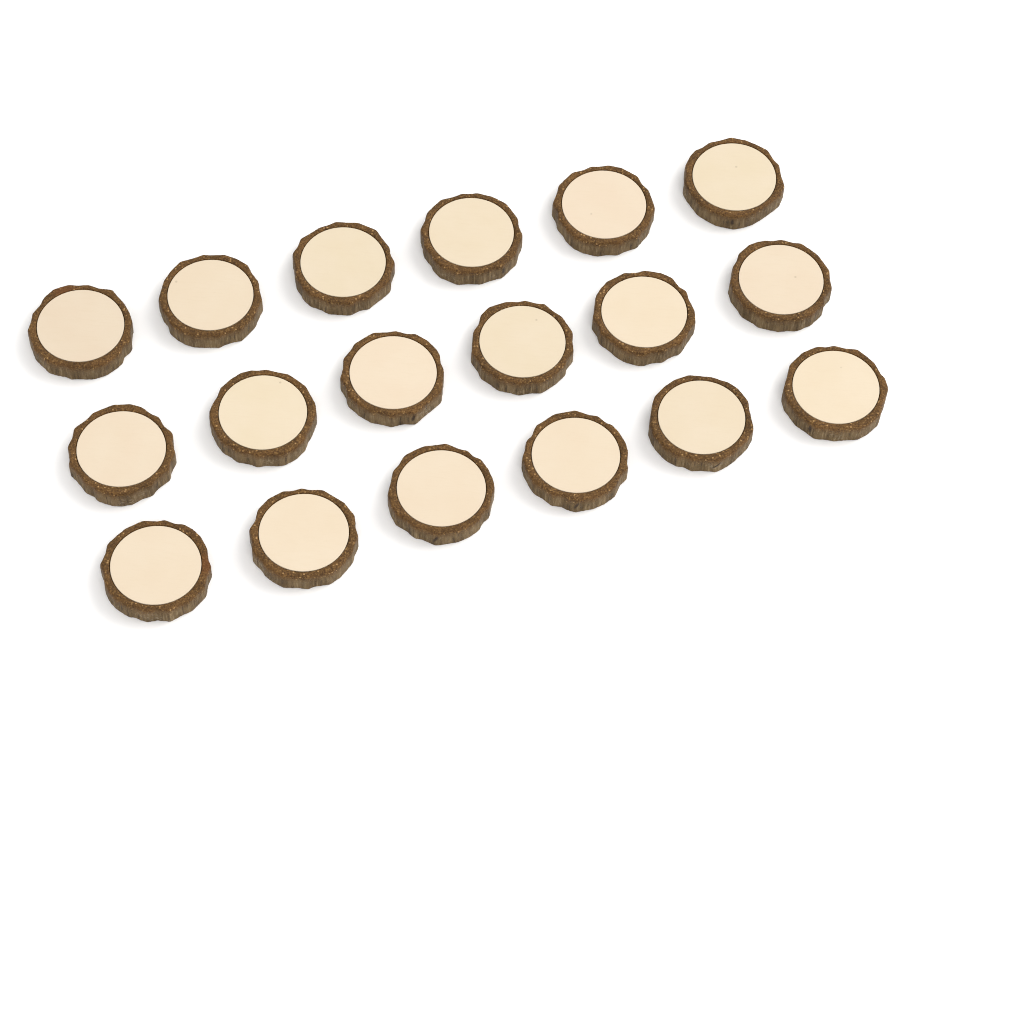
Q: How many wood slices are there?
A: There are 18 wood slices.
